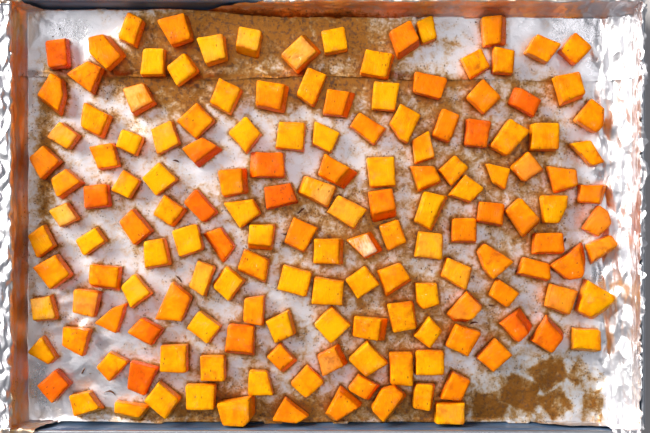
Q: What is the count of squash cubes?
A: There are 156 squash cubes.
